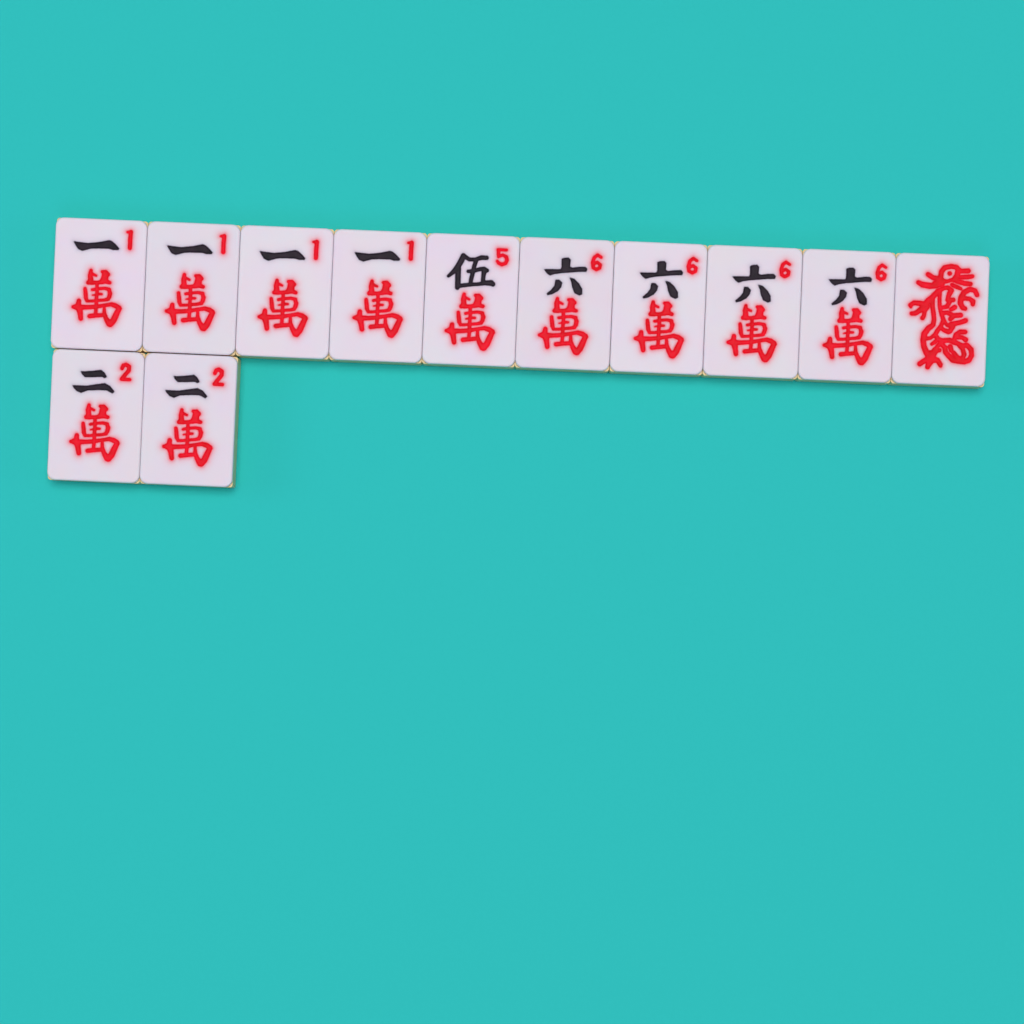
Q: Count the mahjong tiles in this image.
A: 12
